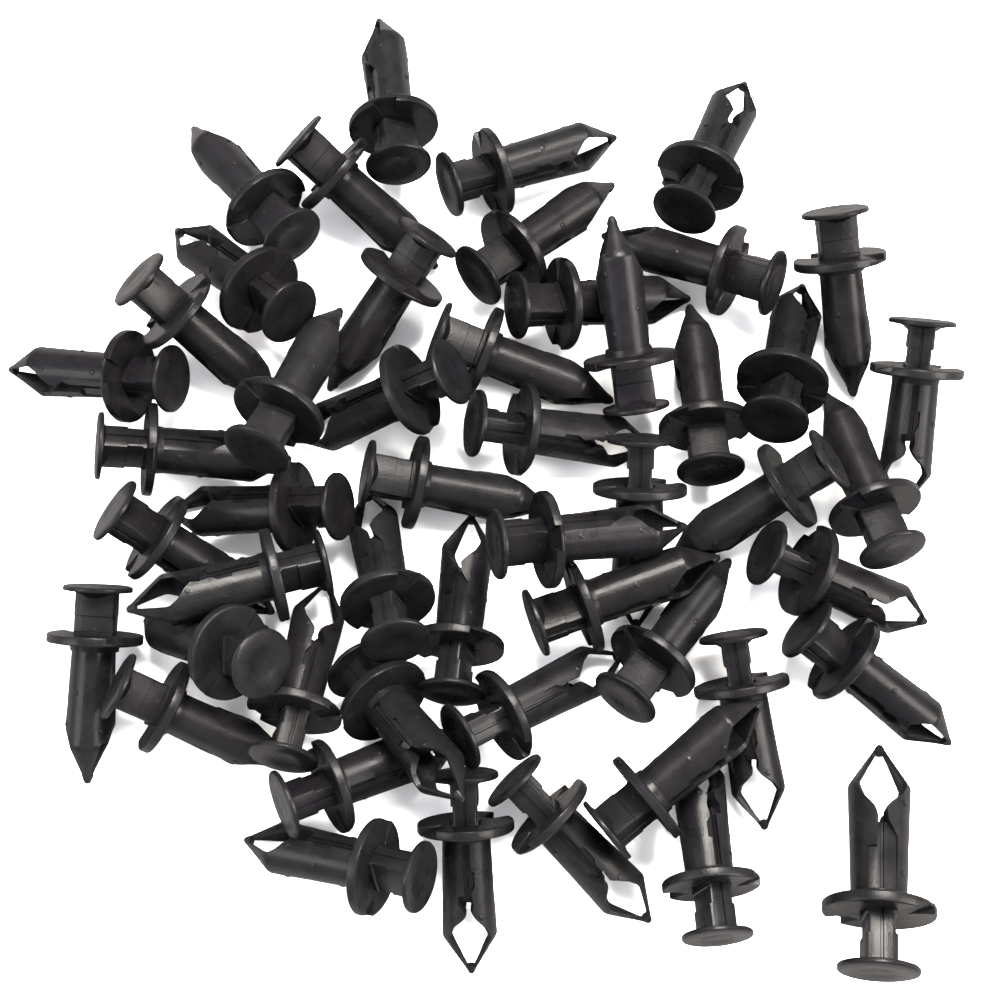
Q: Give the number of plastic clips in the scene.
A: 50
